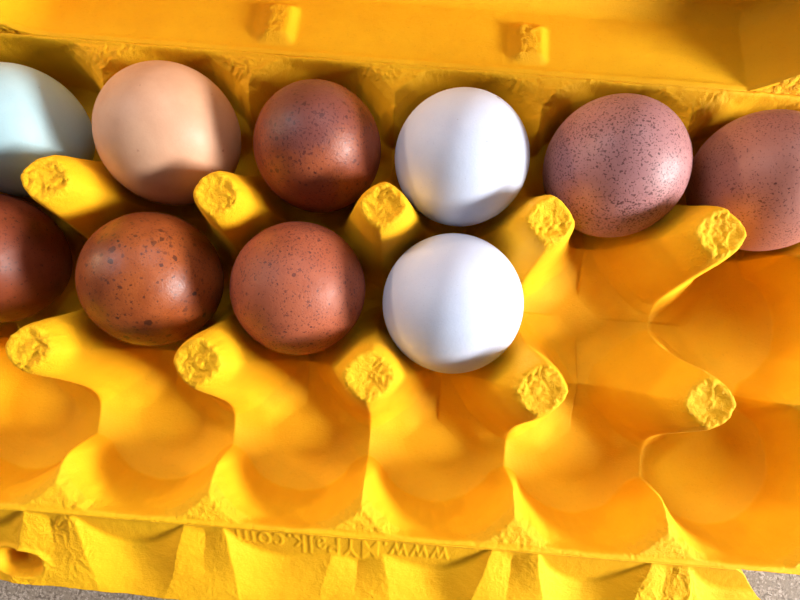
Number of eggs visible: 10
